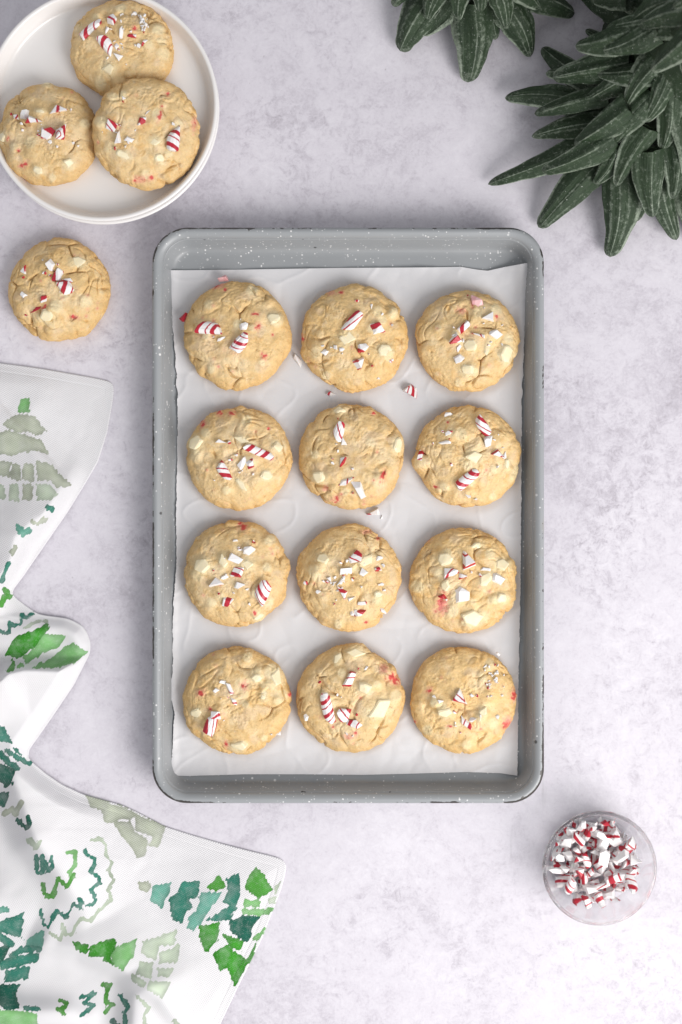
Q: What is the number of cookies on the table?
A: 16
